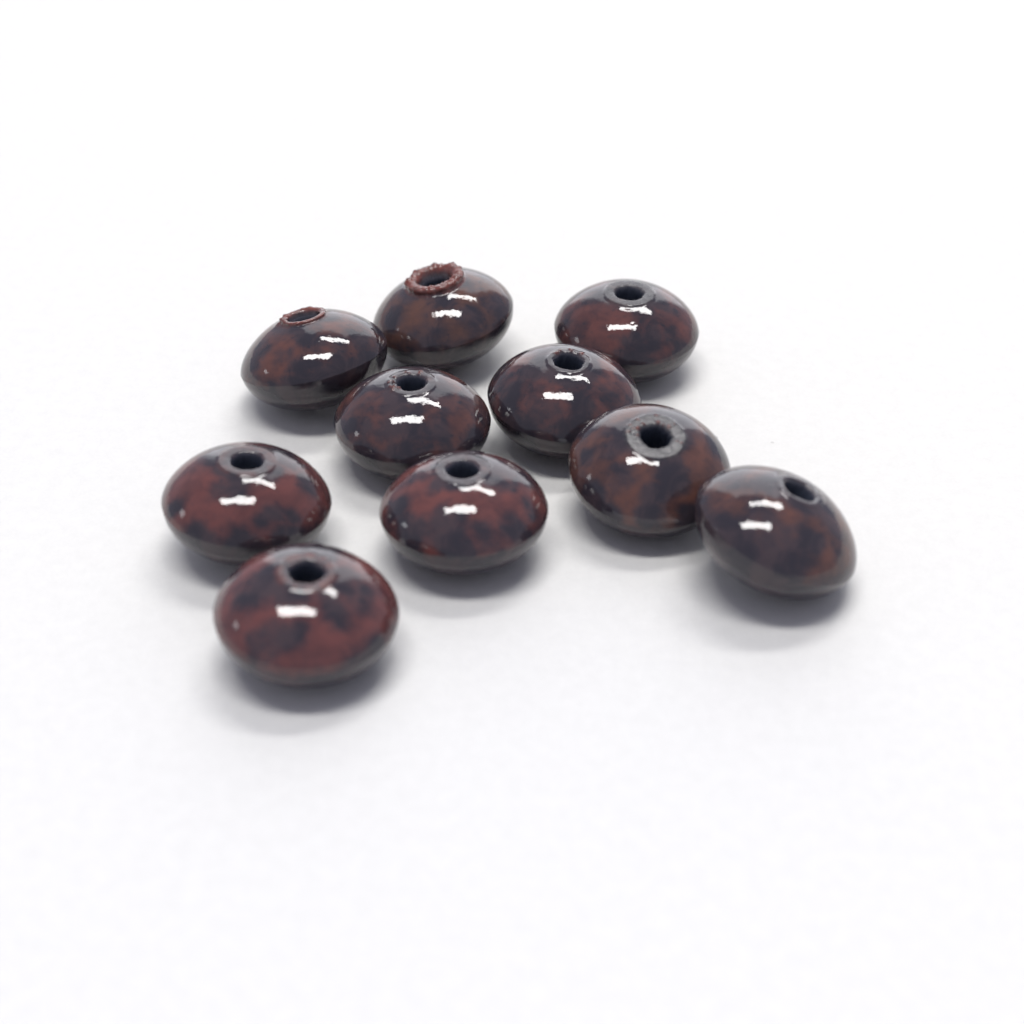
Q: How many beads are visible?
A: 10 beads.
